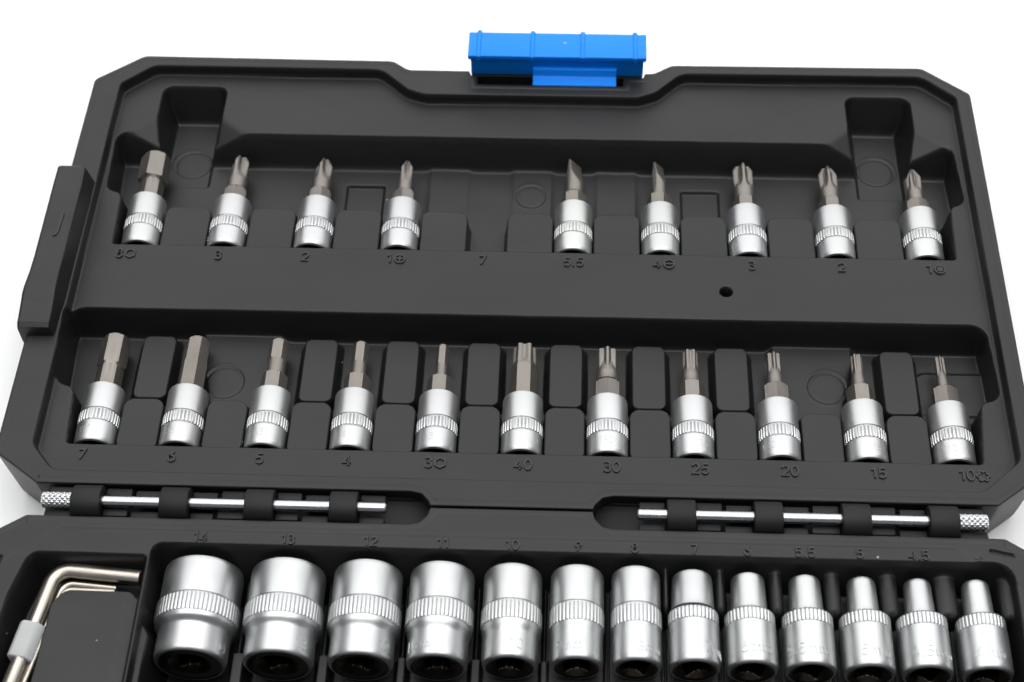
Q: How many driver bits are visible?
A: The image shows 20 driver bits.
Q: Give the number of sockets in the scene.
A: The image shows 13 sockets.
